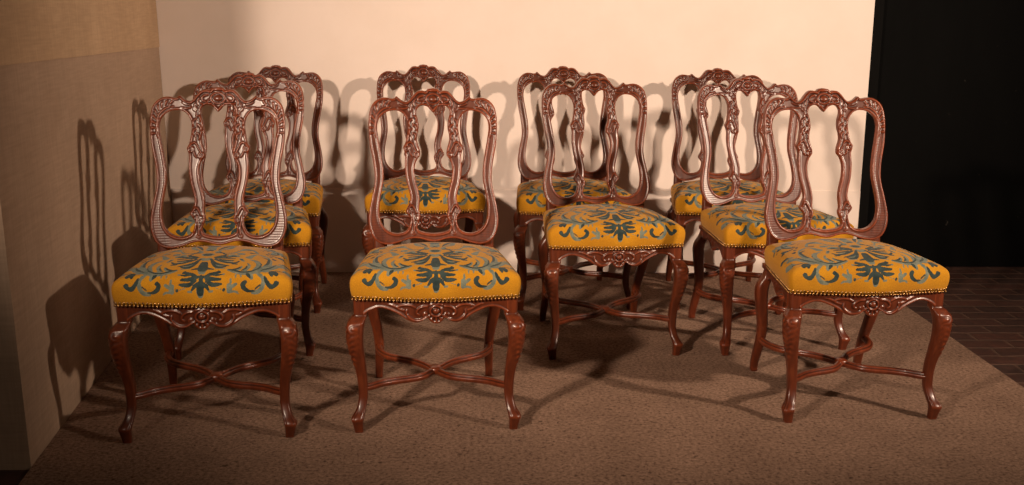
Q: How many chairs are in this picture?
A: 10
